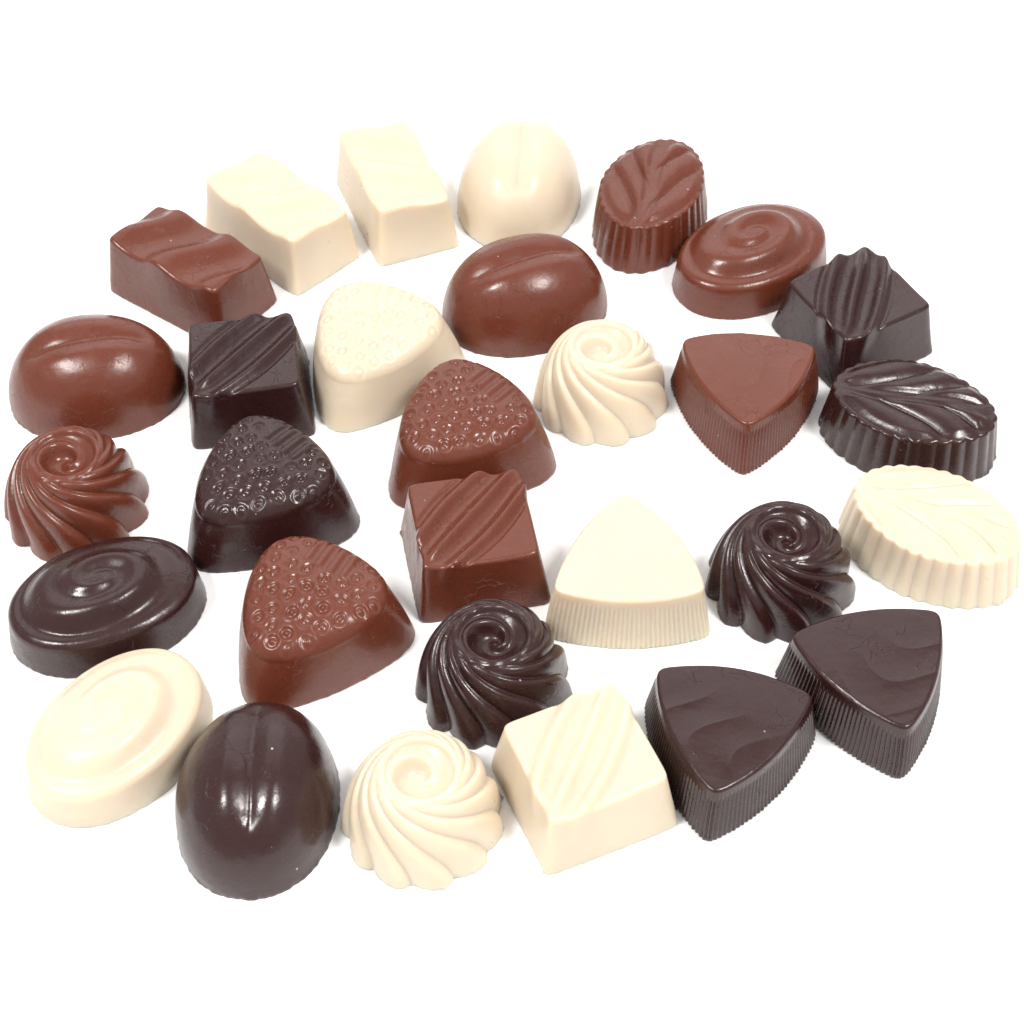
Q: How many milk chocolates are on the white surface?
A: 10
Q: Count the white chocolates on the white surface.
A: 10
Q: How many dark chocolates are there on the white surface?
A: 10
